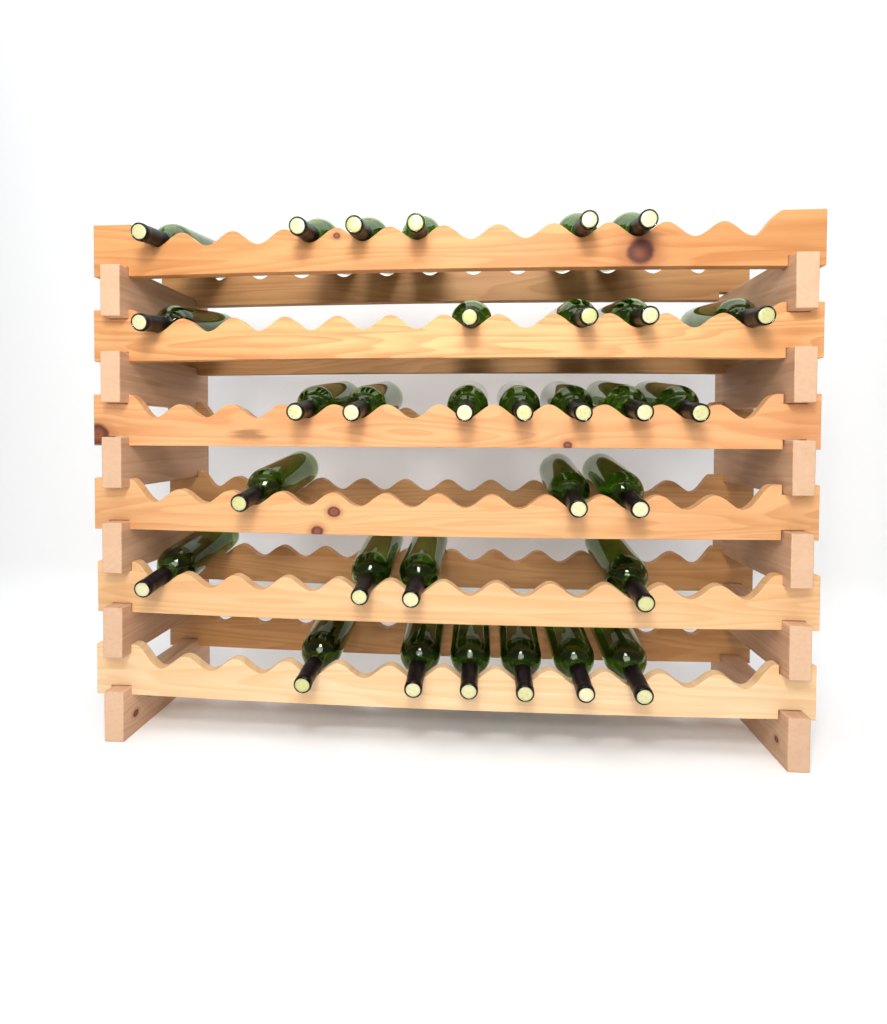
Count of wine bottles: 31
